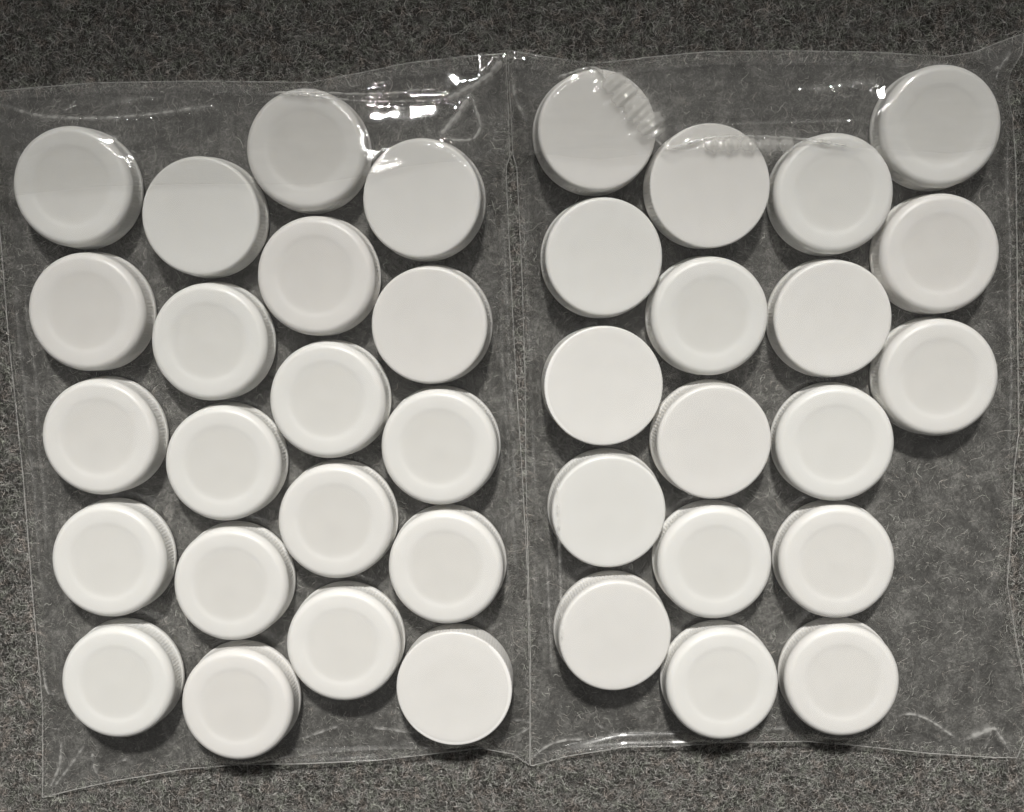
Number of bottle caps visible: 38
